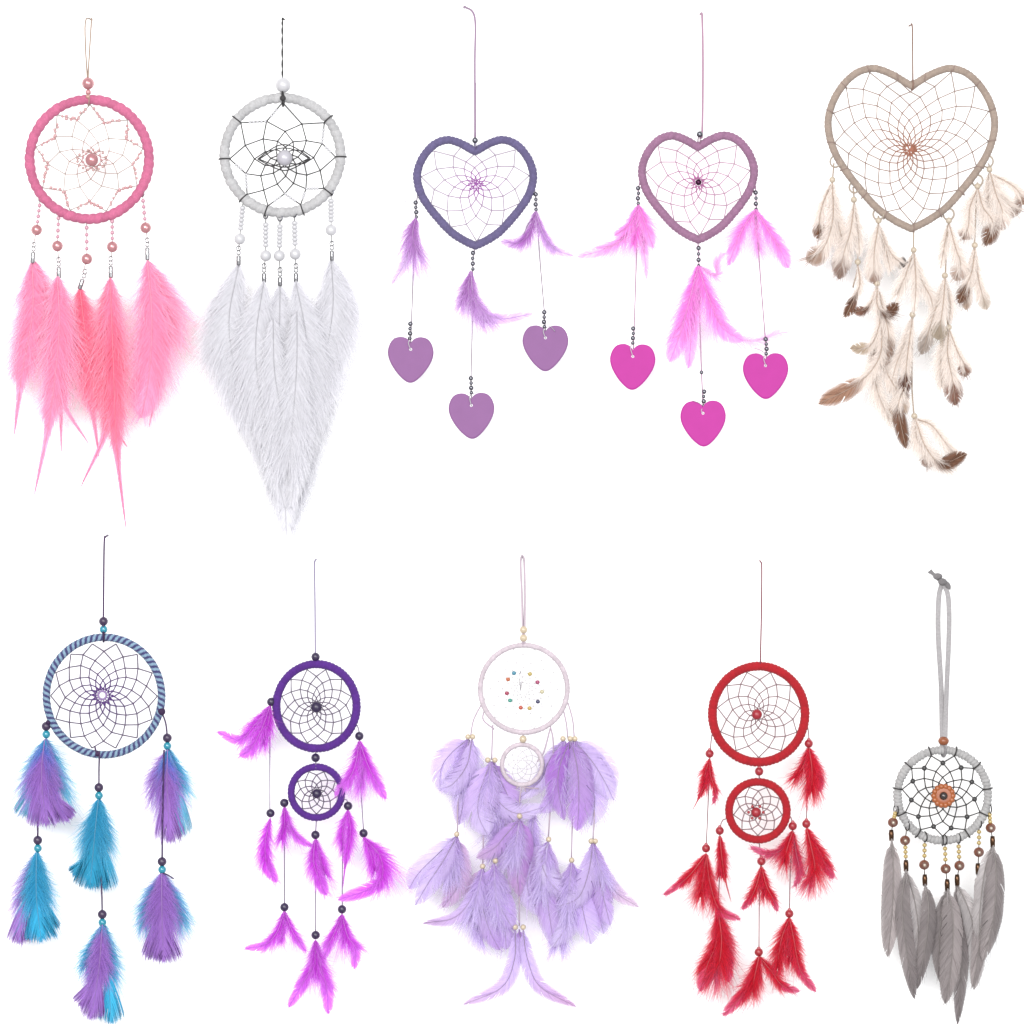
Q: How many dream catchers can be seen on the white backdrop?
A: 10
